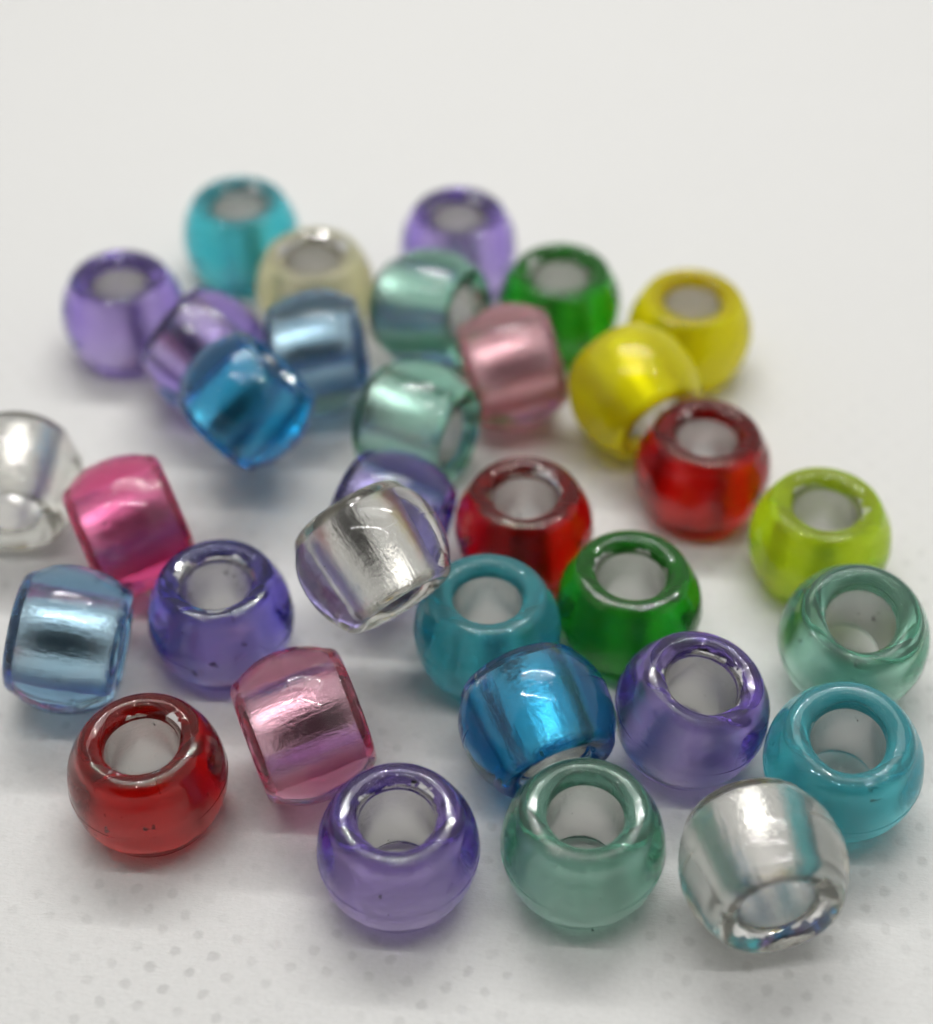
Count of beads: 33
